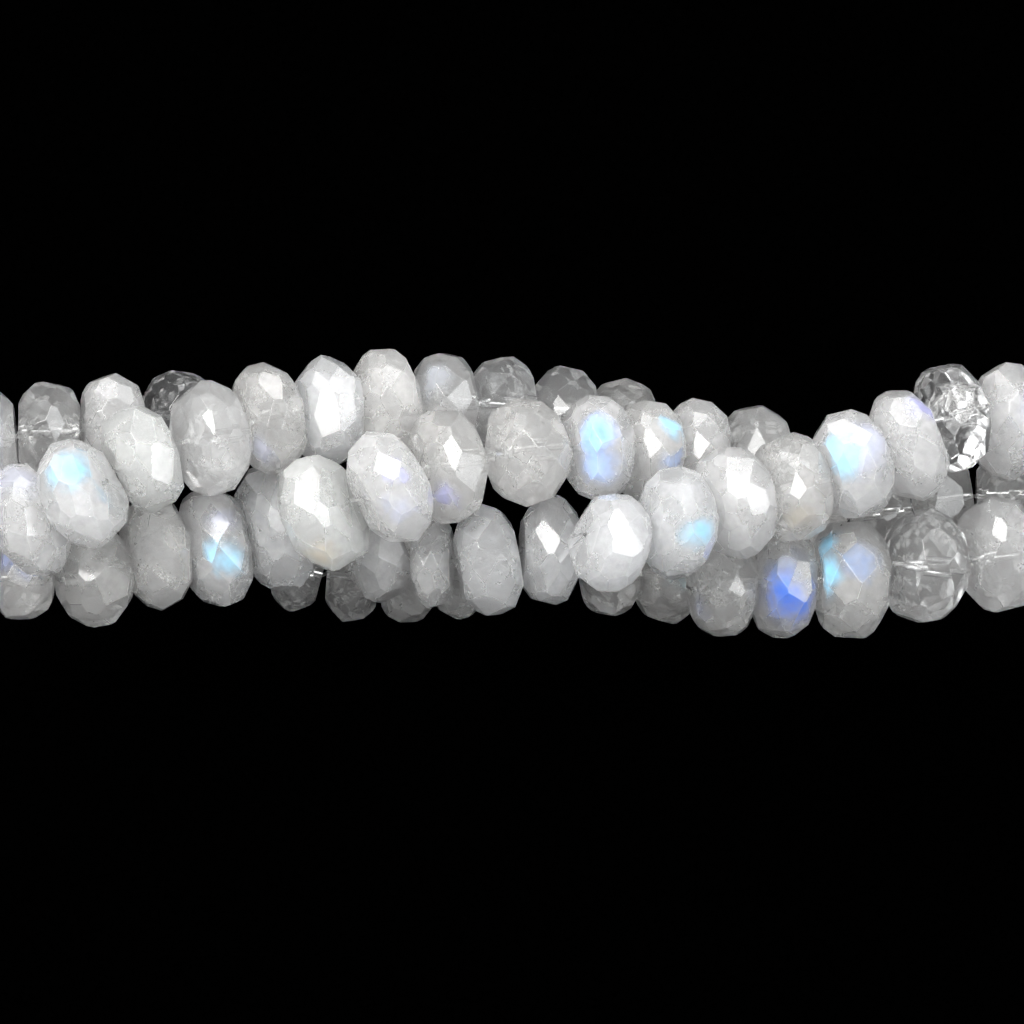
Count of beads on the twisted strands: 55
